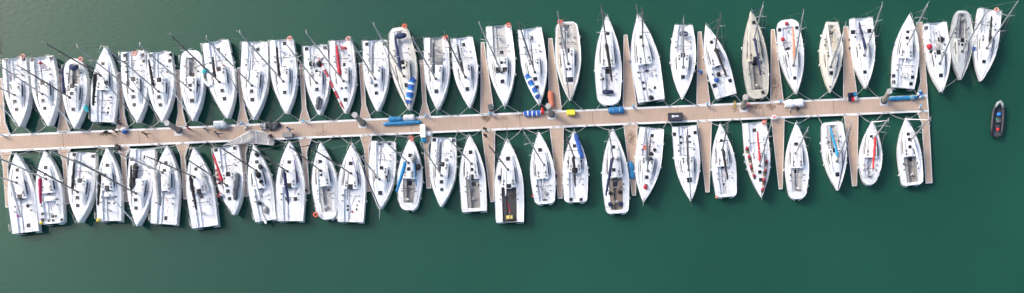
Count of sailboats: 59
